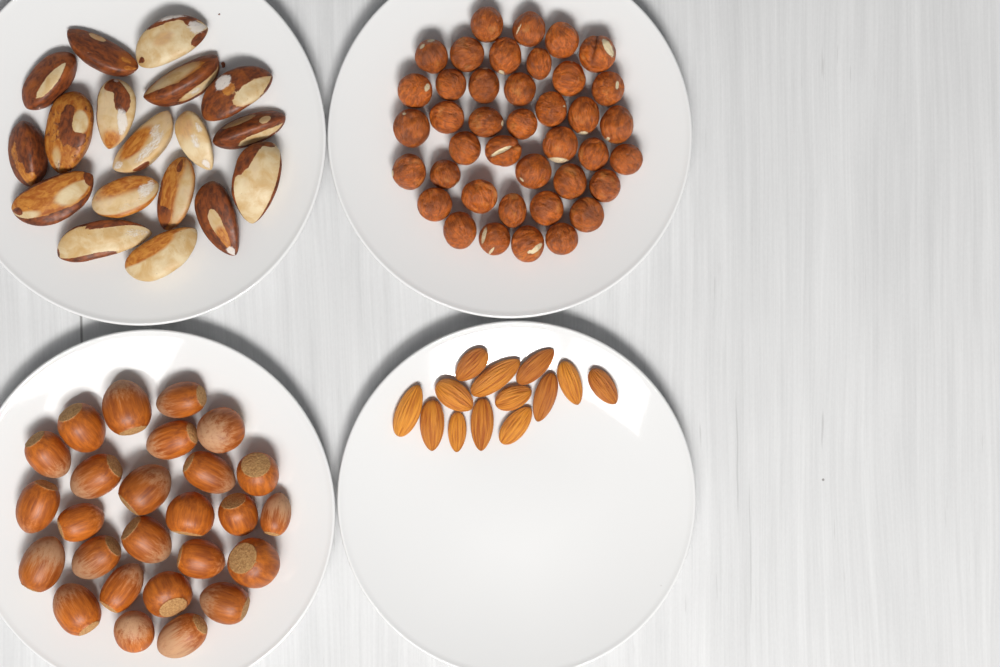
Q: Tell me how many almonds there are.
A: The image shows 13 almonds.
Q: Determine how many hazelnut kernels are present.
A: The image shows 40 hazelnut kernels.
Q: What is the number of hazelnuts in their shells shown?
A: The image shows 26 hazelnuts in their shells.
